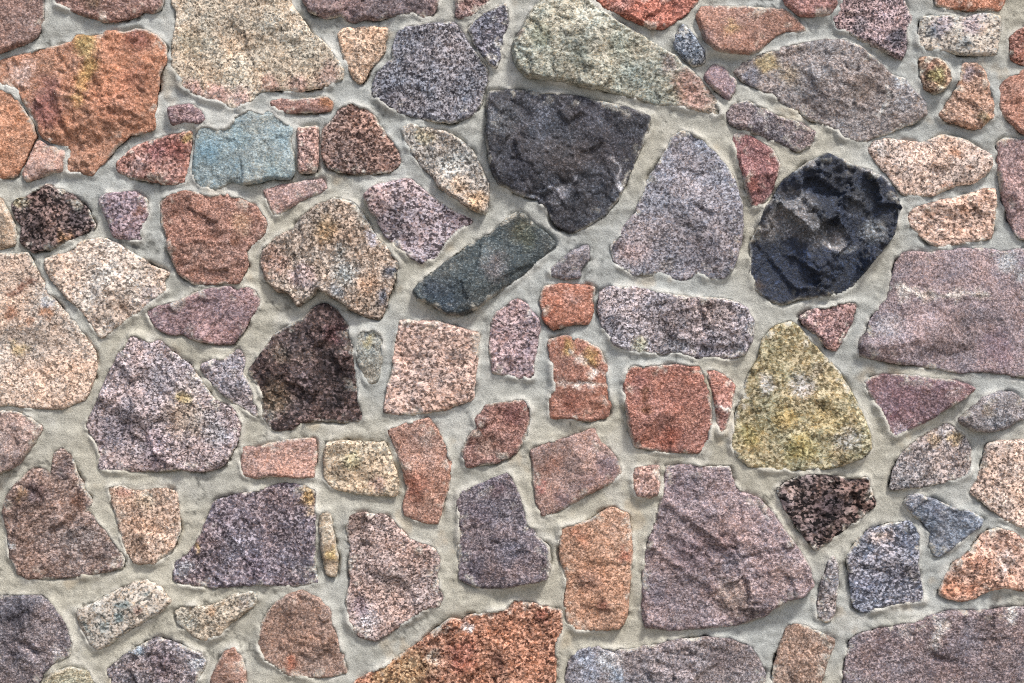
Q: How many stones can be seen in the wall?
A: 101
